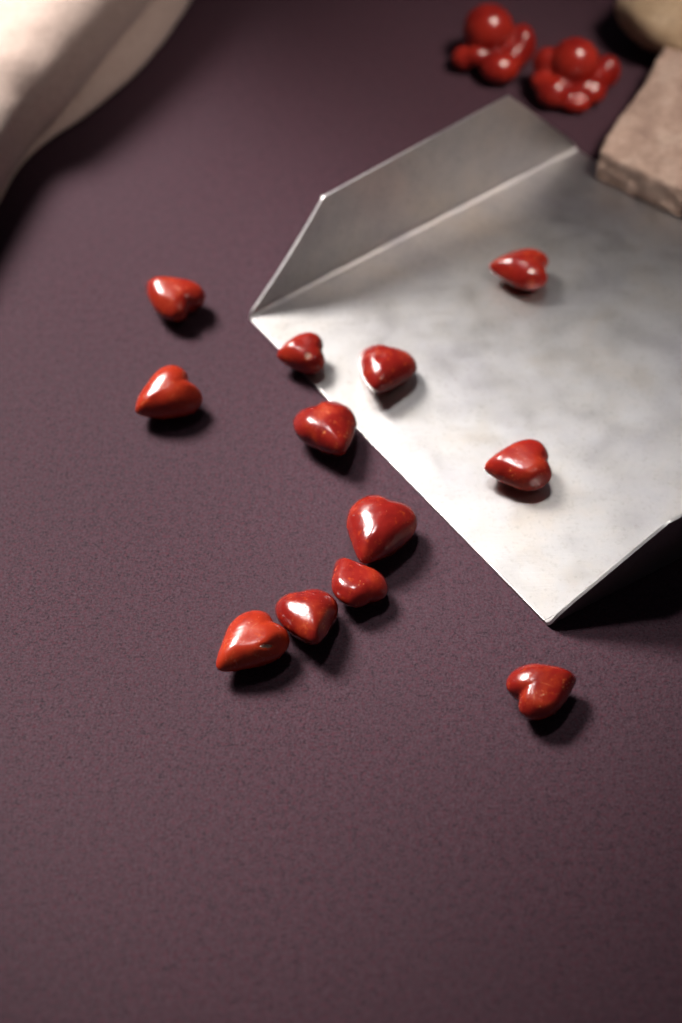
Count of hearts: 12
